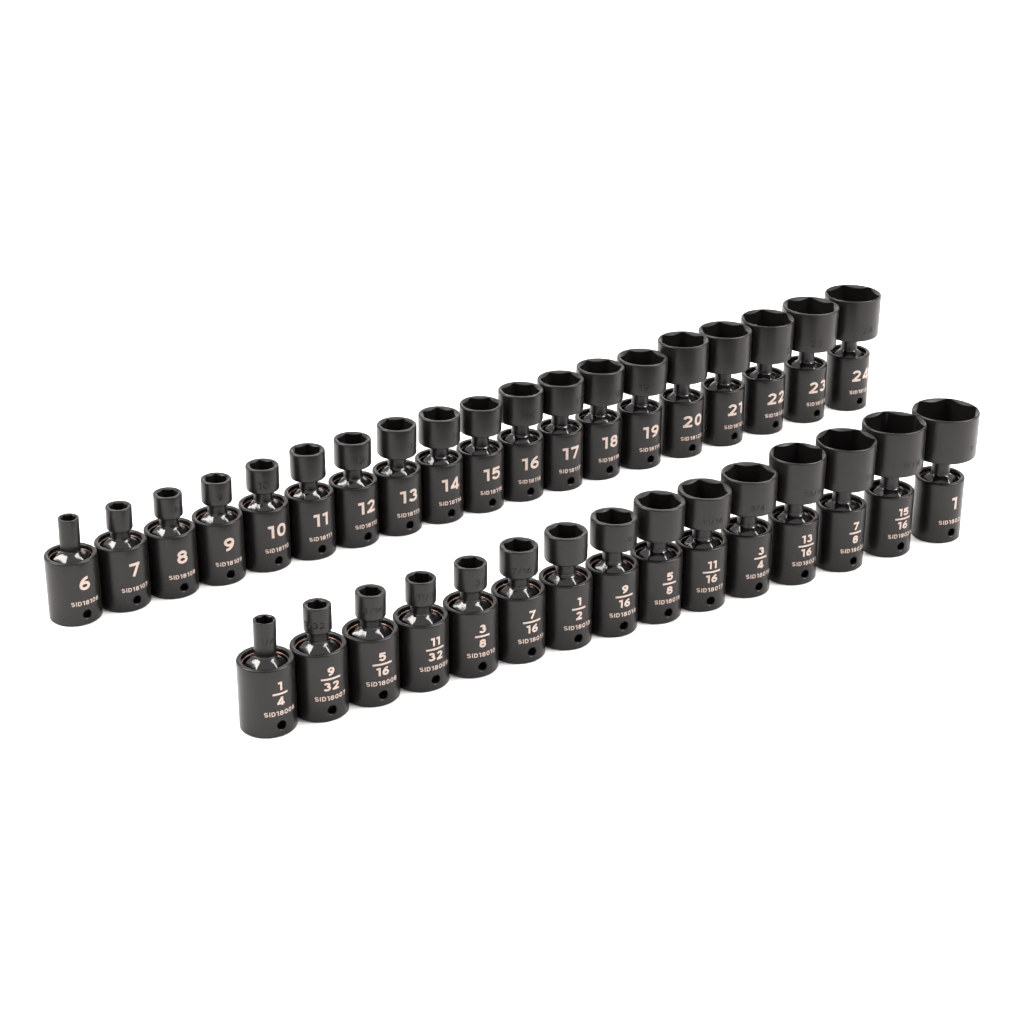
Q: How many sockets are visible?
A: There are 34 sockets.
